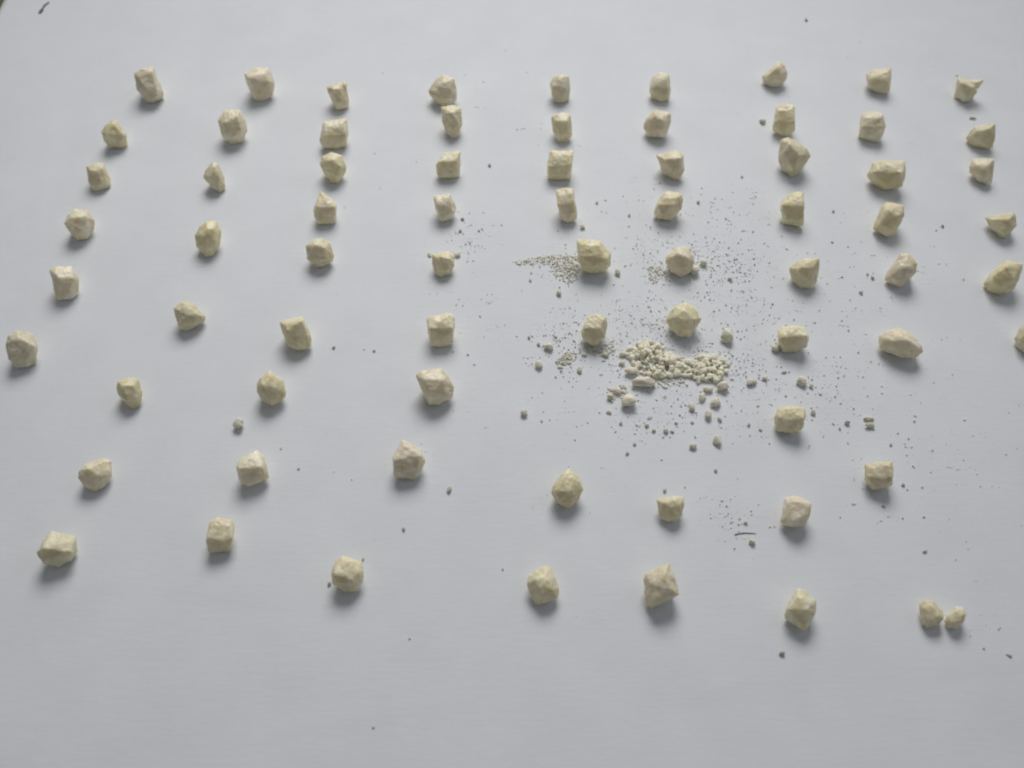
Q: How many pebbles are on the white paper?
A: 72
